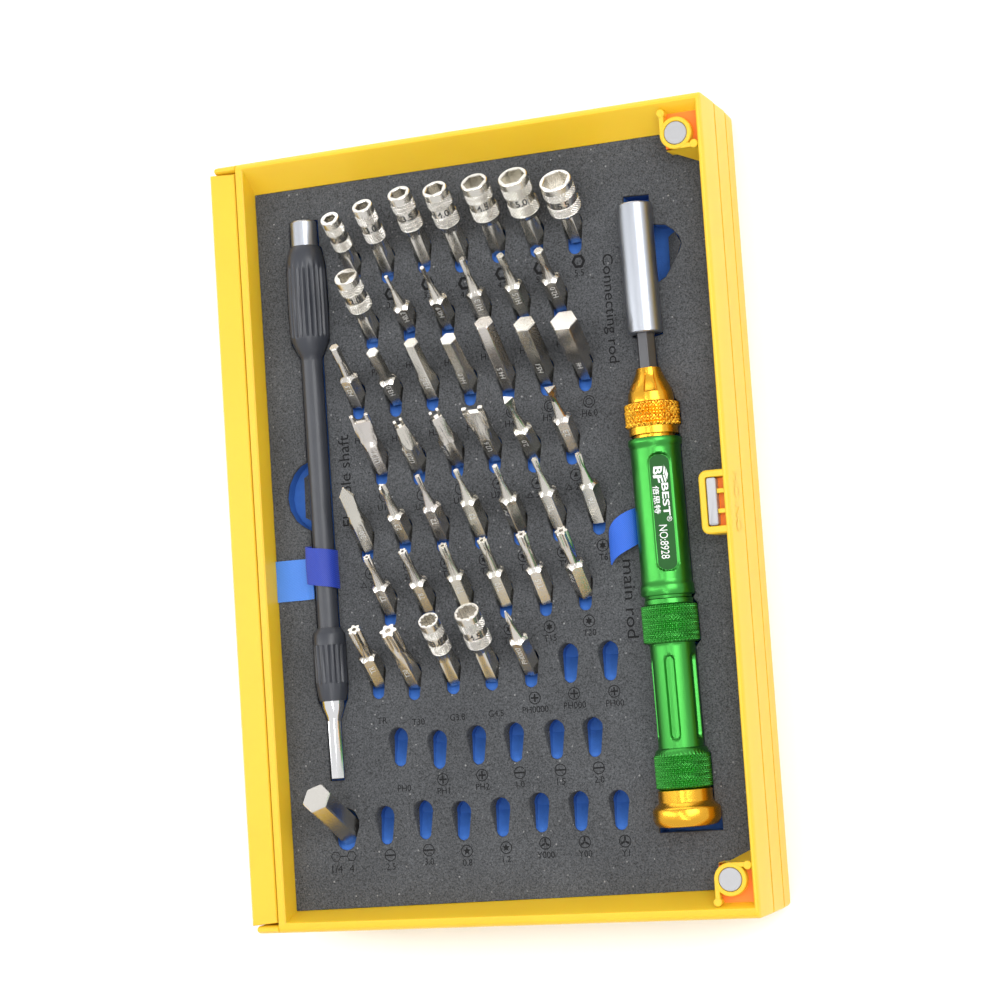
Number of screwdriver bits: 34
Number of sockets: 10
